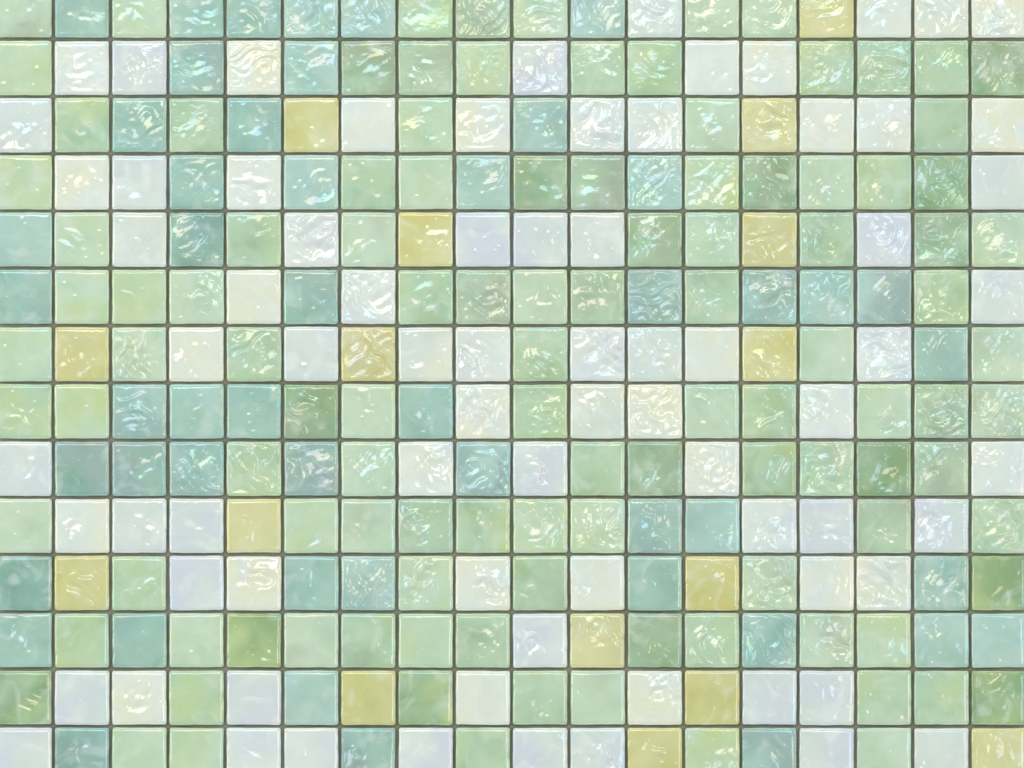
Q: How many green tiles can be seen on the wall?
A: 111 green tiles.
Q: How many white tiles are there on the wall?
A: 76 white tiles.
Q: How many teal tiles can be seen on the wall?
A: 49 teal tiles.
